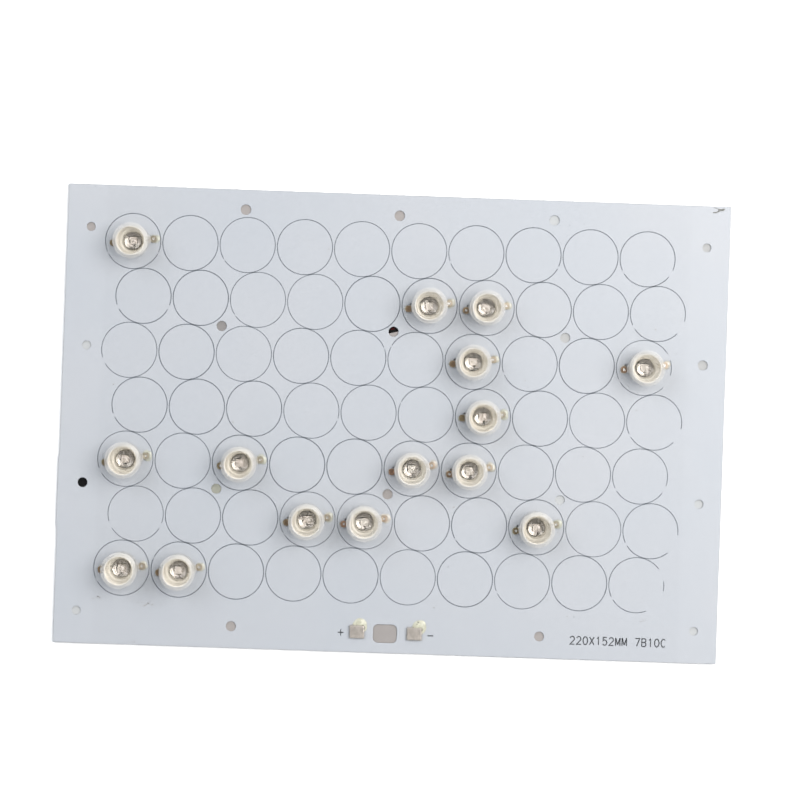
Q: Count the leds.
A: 15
